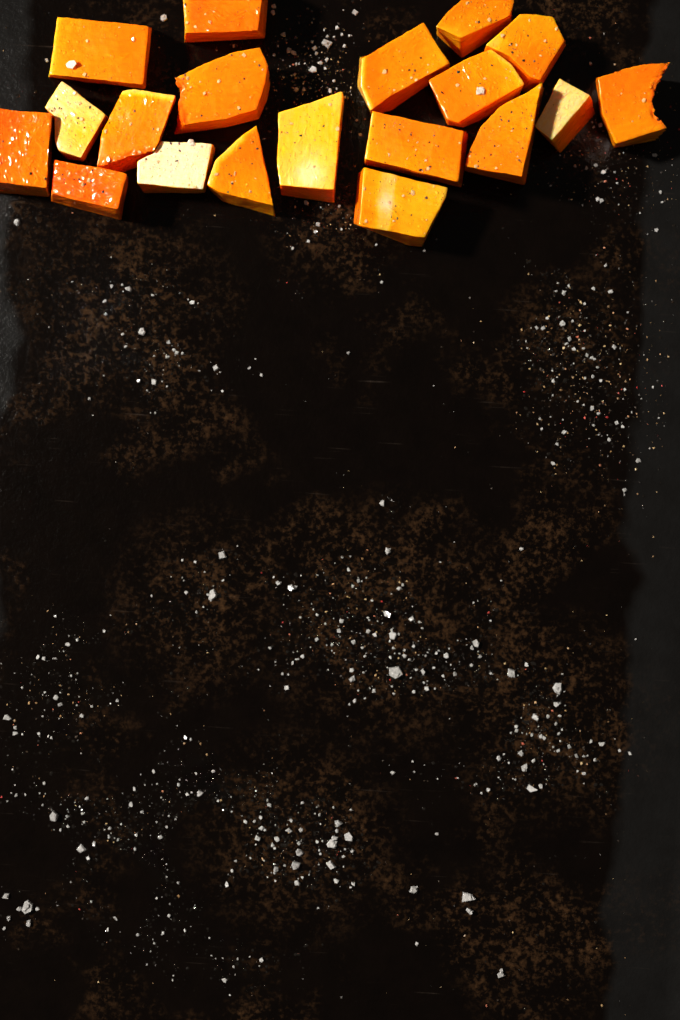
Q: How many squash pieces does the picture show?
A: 19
